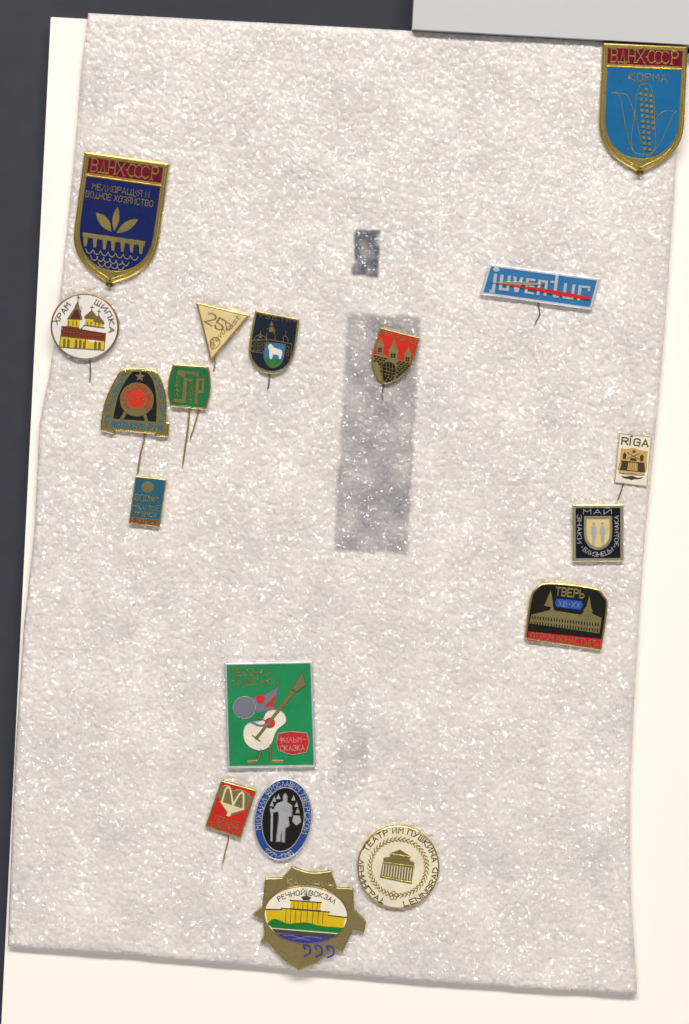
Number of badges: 18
